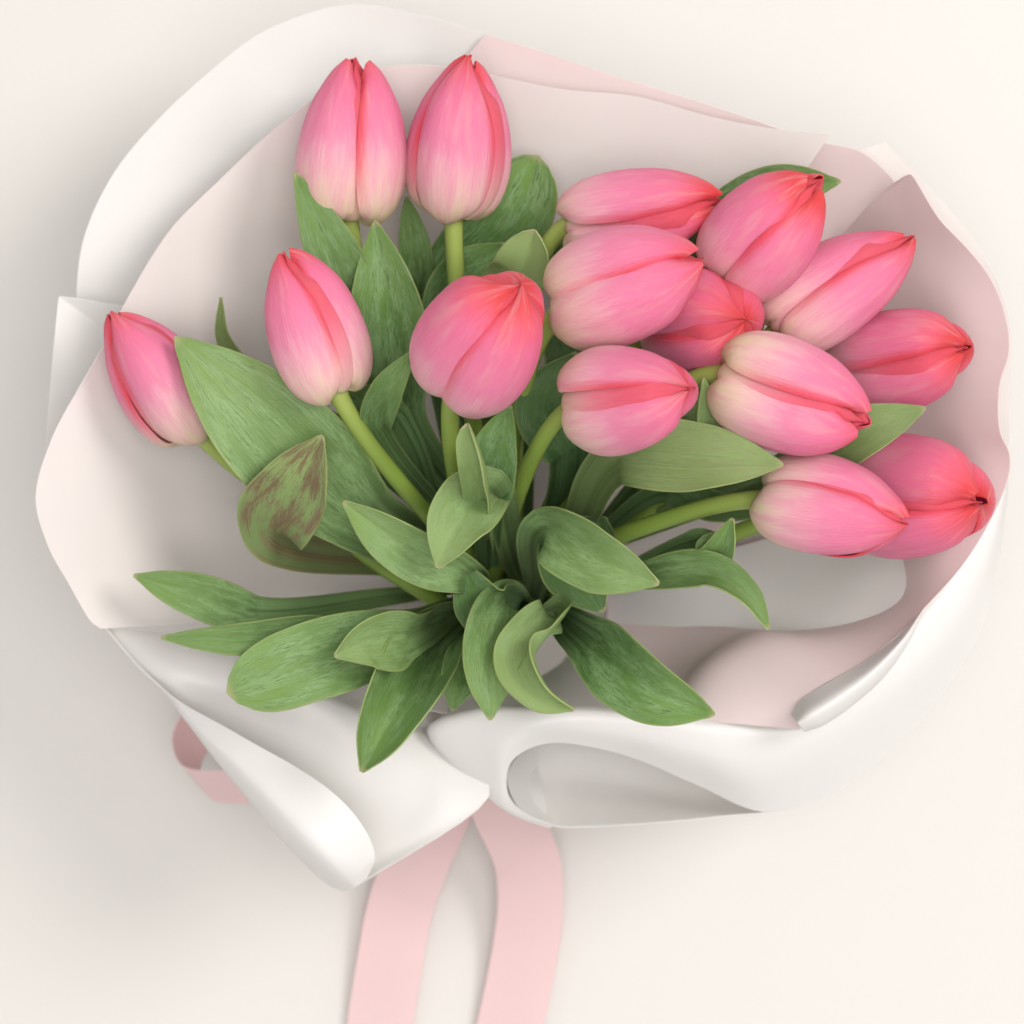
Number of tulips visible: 15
